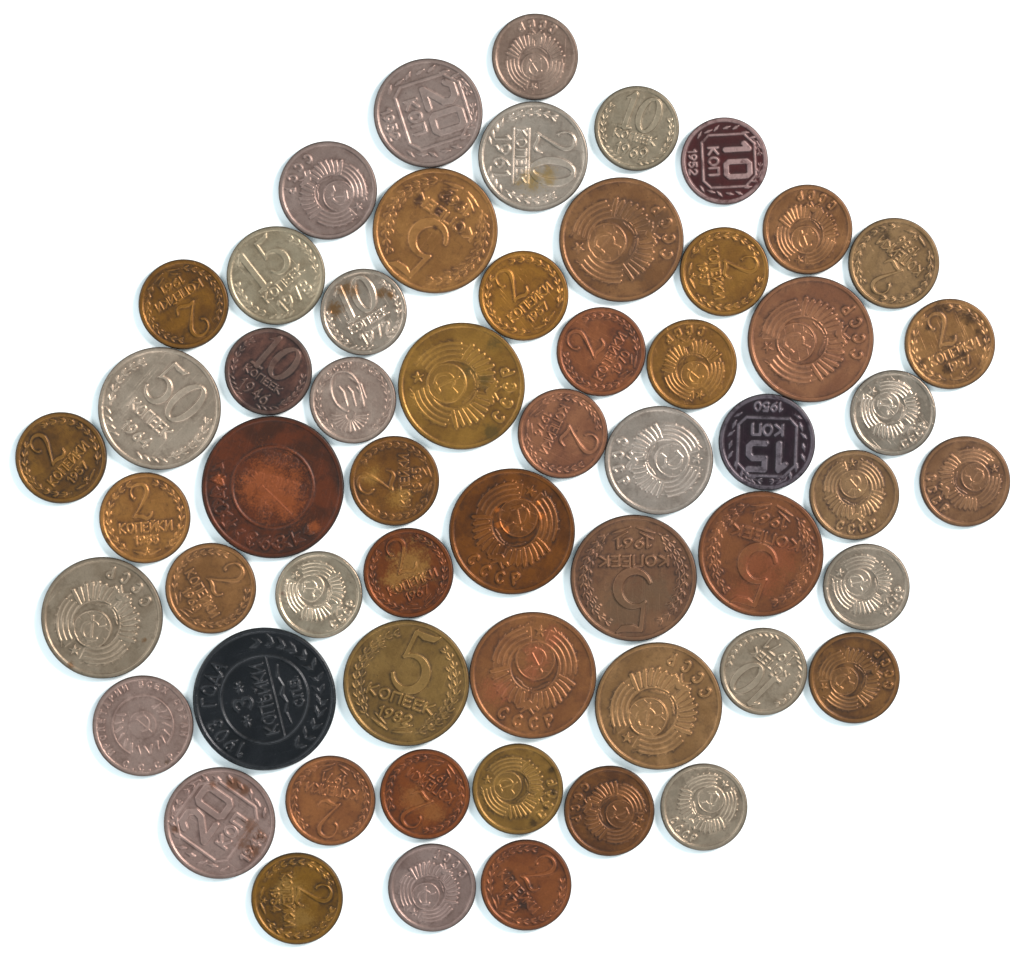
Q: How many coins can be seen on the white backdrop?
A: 57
